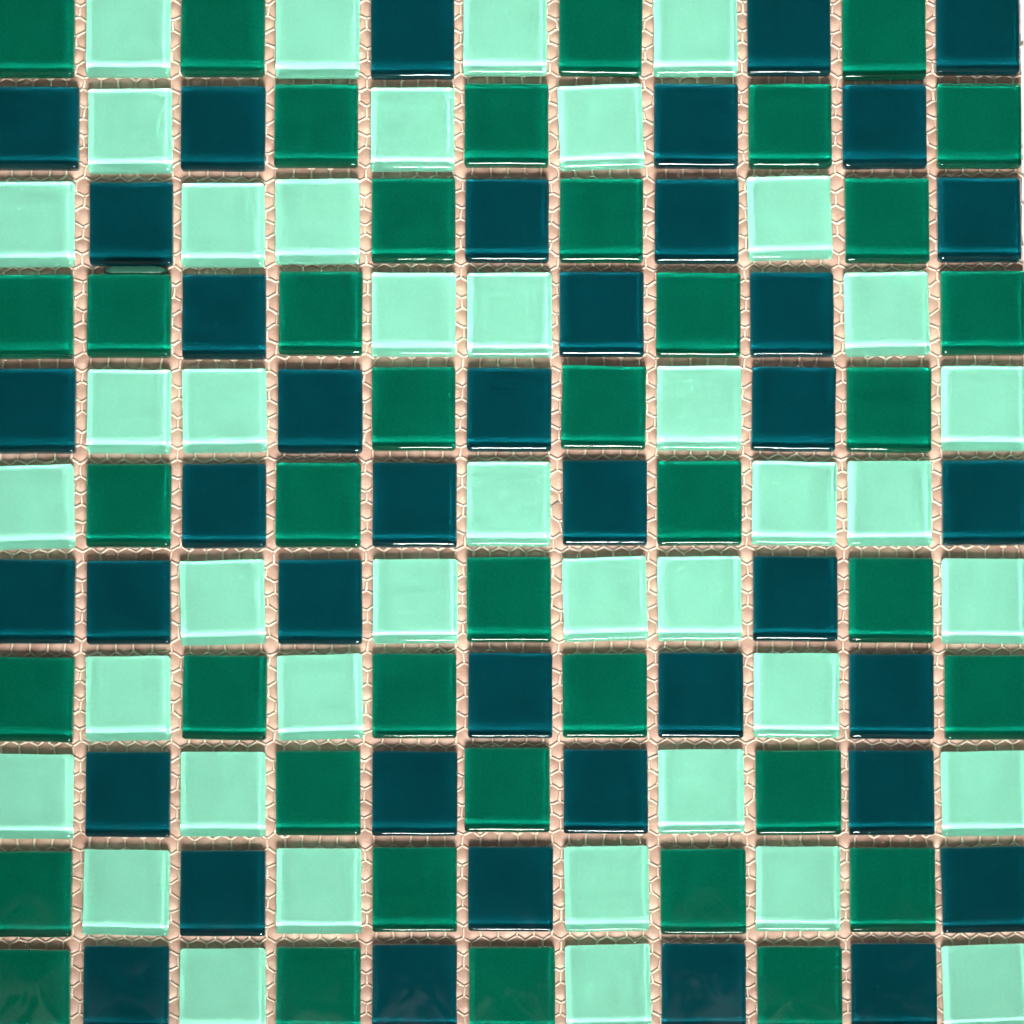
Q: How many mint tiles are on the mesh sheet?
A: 41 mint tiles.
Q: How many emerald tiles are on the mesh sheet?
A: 40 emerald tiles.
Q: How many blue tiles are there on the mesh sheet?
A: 40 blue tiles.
